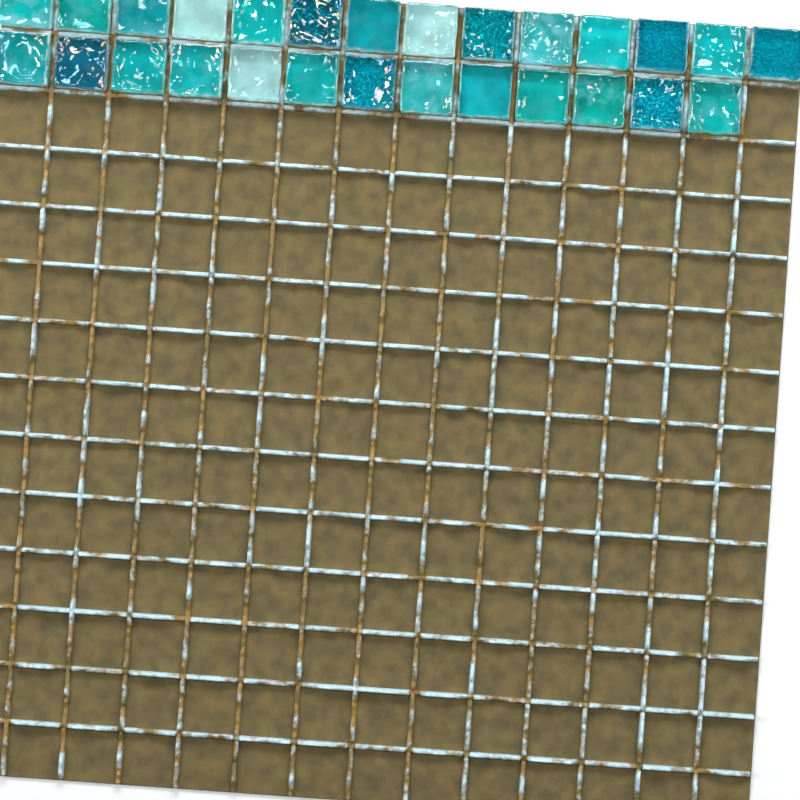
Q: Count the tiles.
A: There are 27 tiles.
